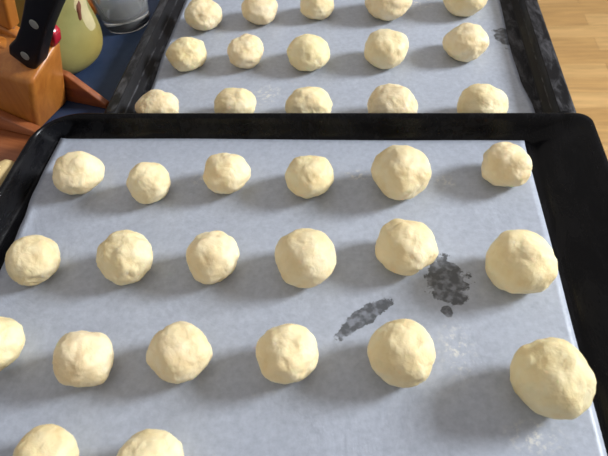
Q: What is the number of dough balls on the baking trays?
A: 35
